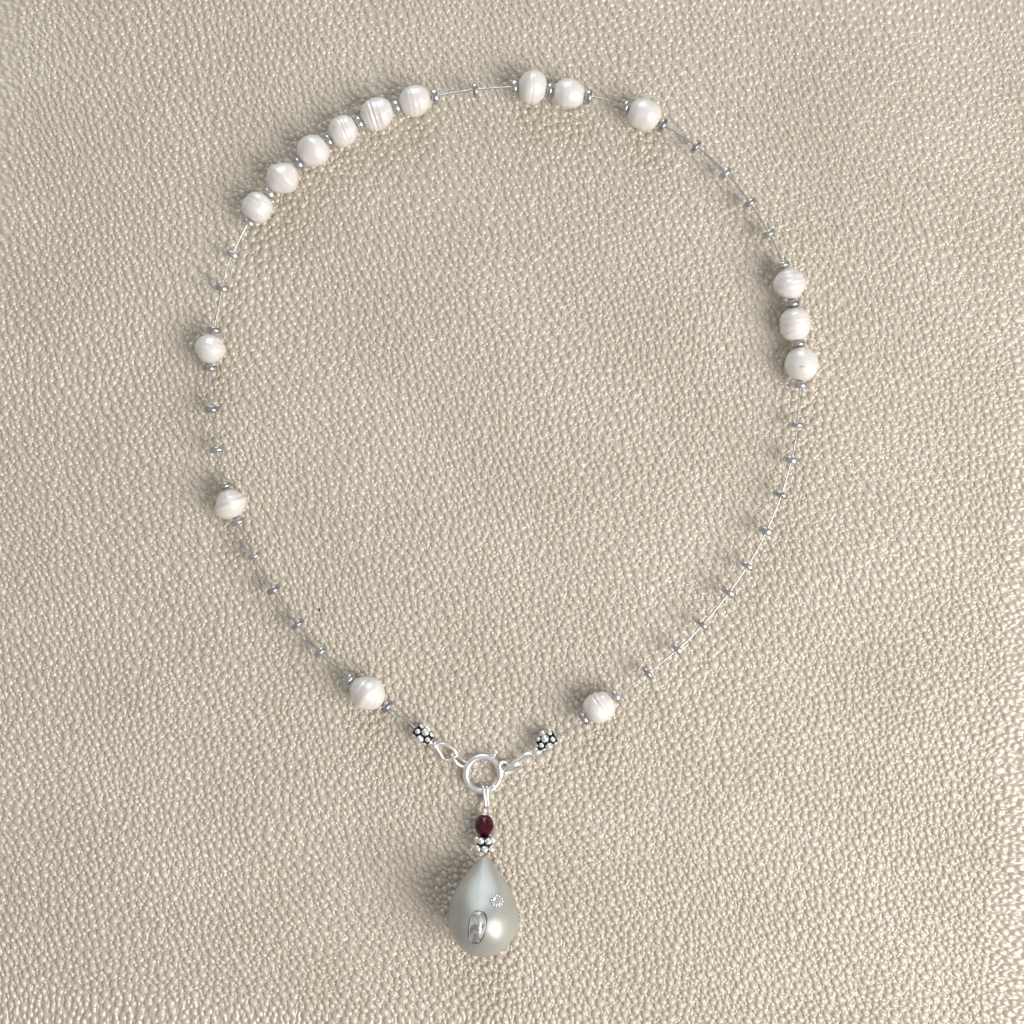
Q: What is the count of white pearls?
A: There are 16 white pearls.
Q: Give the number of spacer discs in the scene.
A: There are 46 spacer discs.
